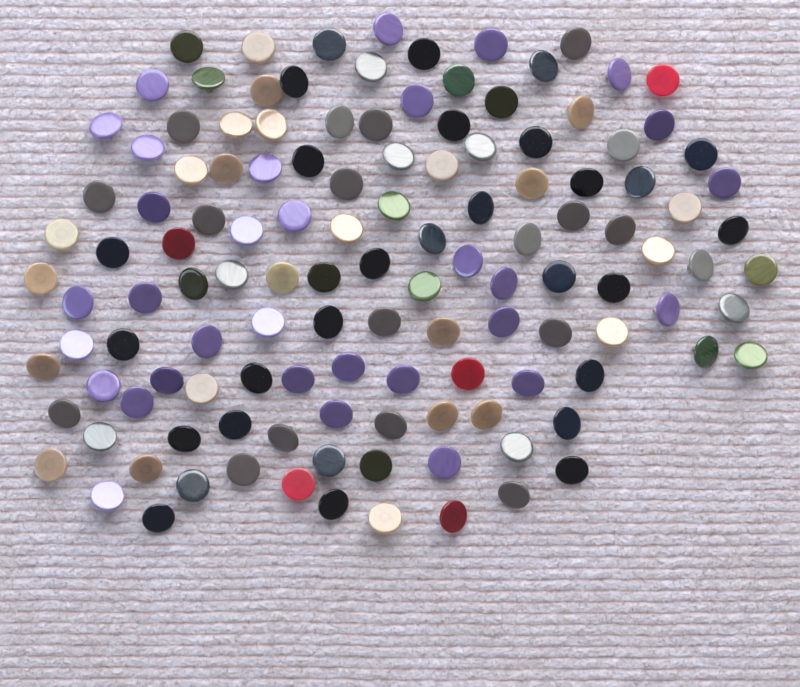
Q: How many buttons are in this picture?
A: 128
